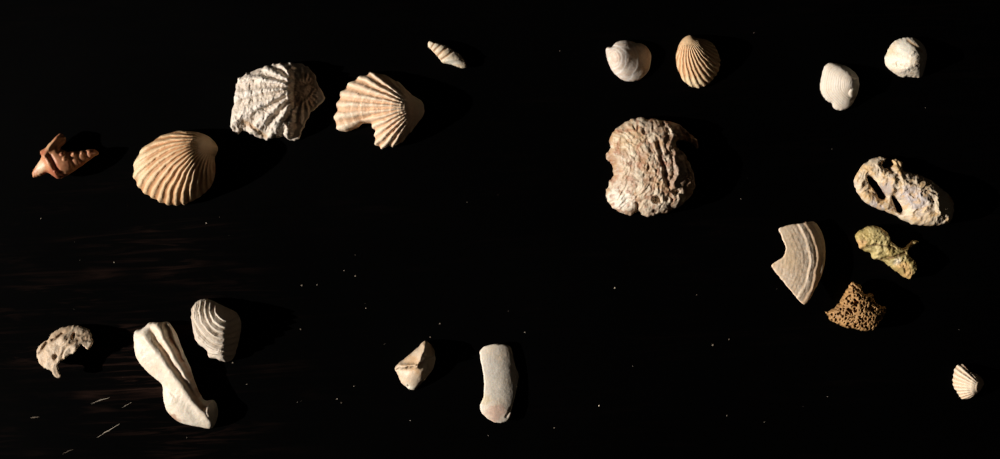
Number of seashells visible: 19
